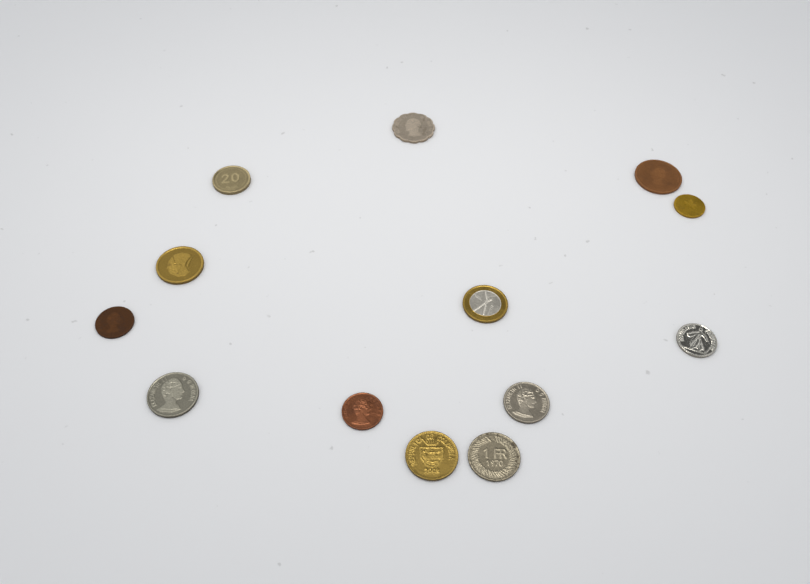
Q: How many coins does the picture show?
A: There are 13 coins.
